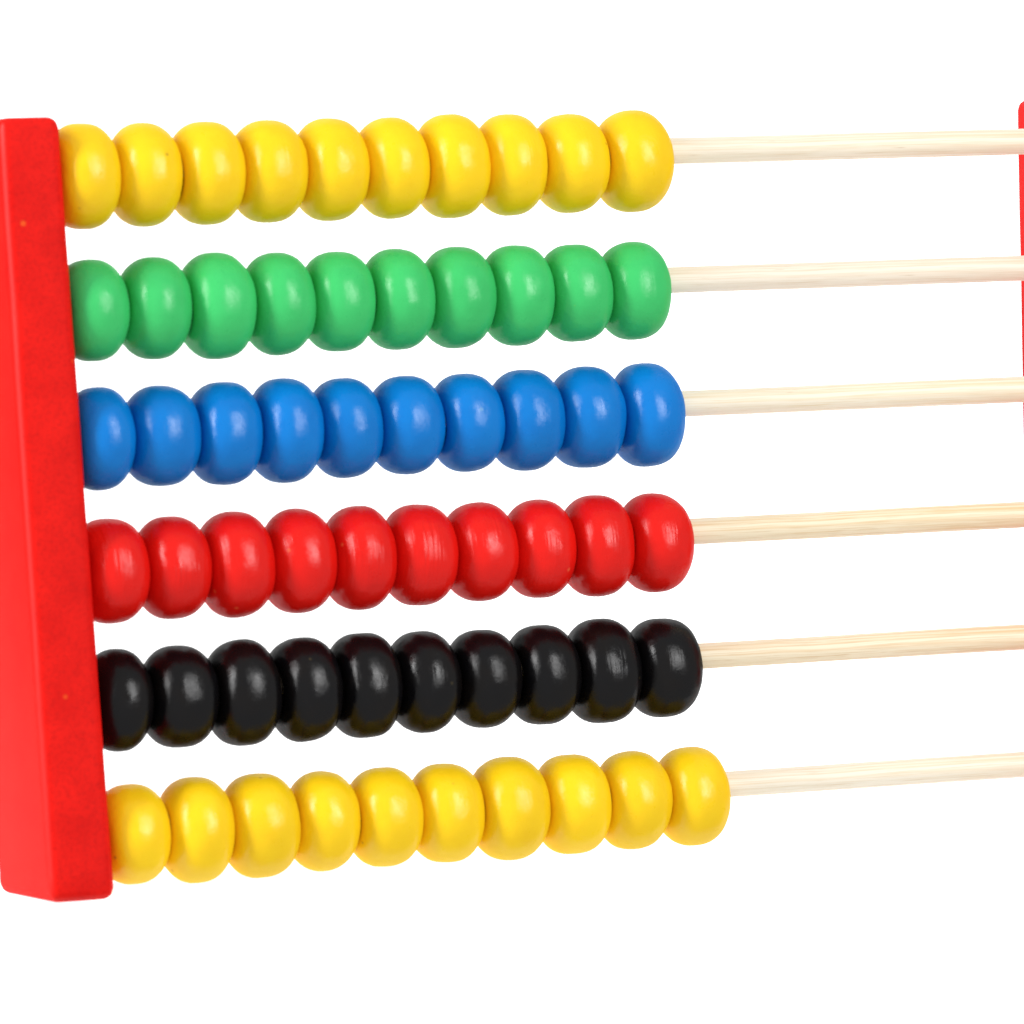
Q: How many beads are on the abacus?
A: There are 60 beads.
